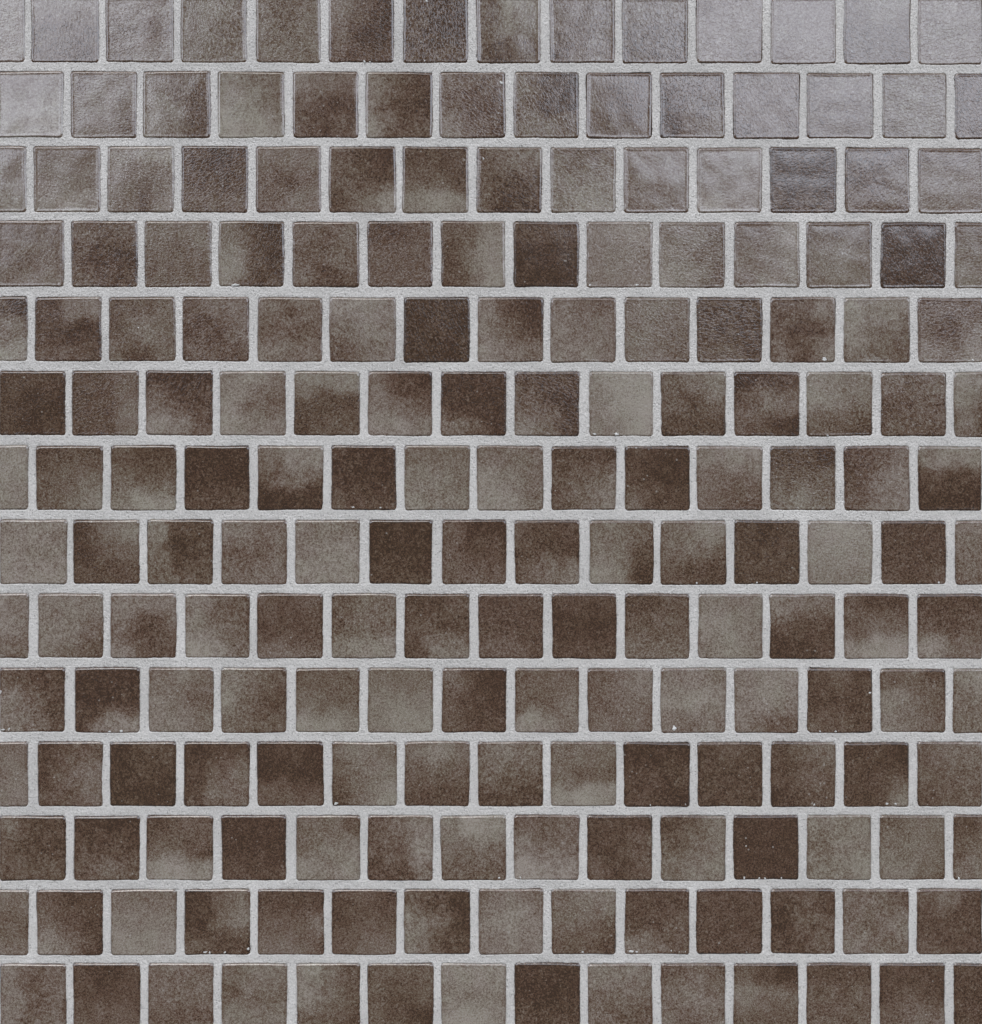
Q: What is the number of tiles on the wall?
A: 196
